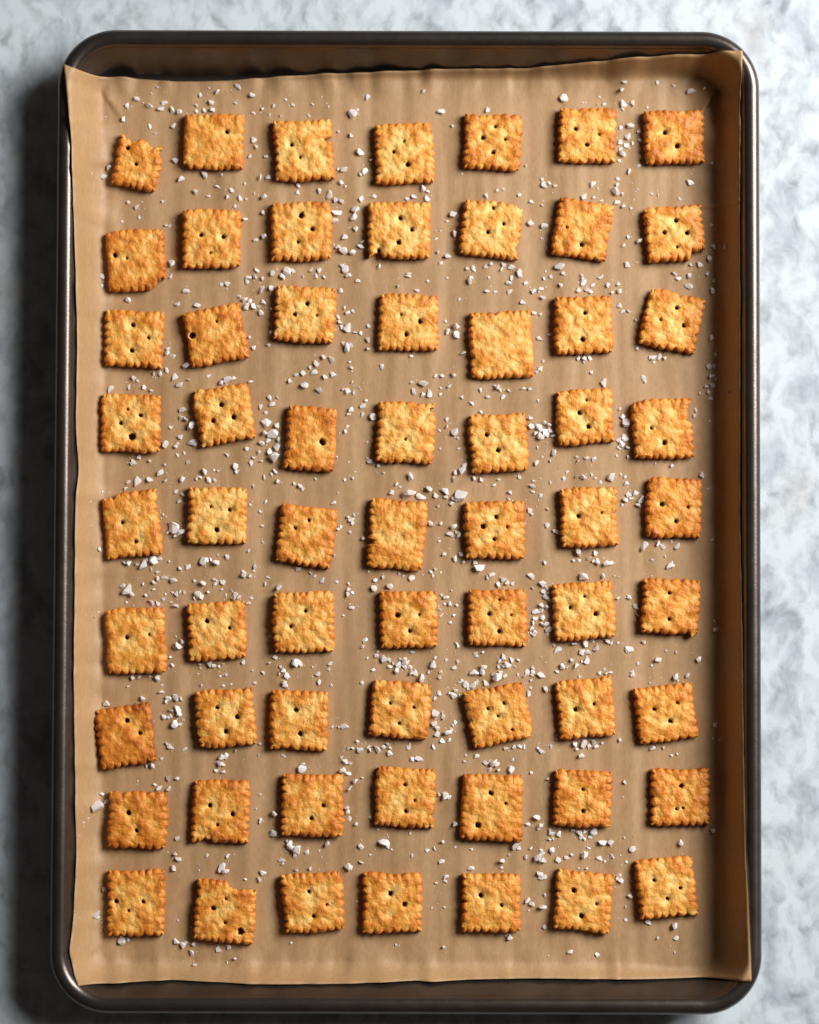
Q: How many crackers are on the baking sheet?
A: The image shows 63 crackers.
